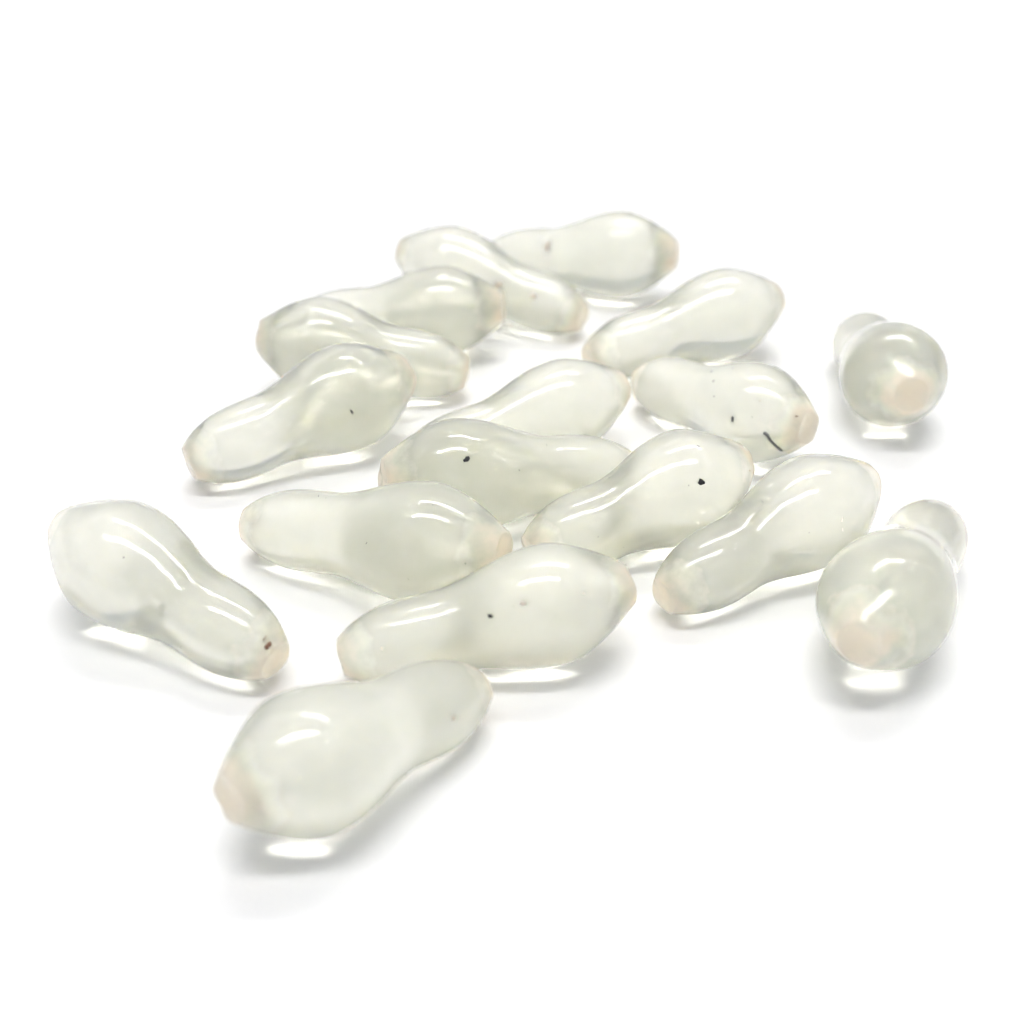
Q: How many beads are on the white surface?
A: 17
